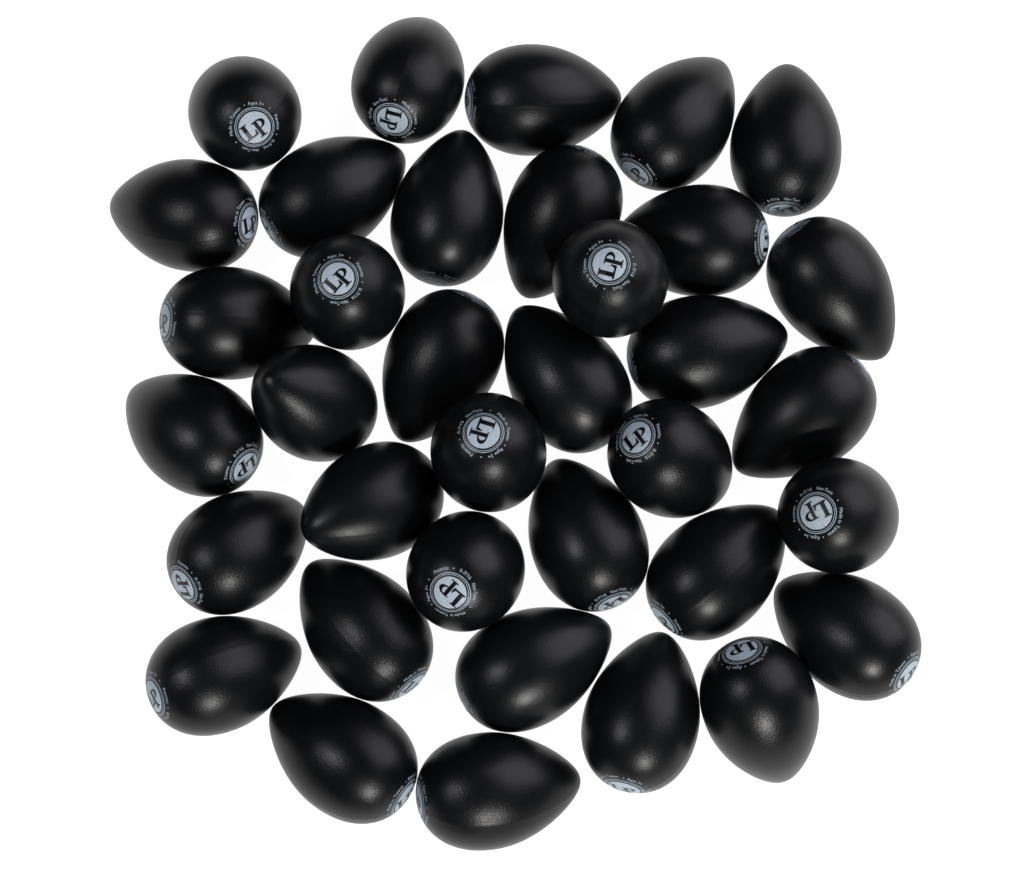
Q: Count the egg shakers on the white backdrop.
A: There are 36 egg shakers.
